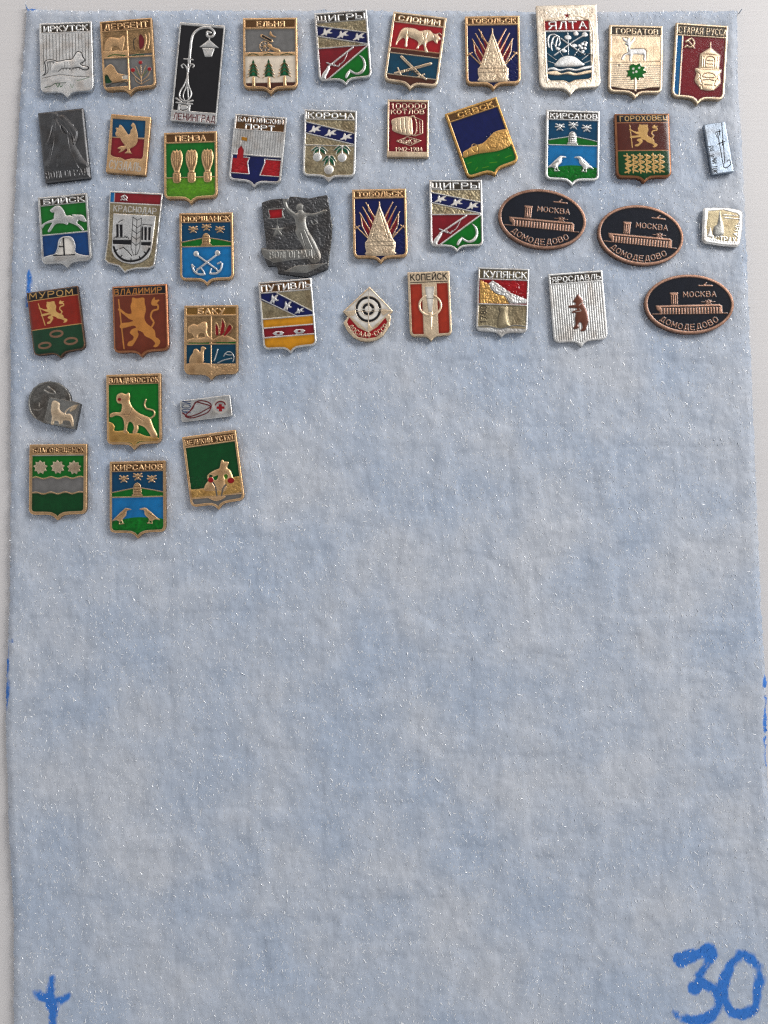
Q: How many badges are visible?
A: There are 44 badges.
